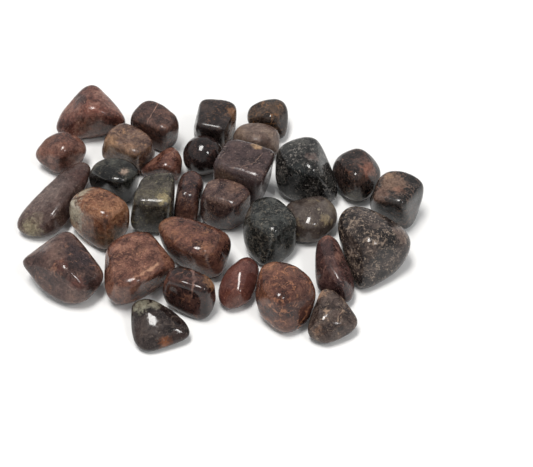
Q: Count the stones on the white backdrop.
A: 31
